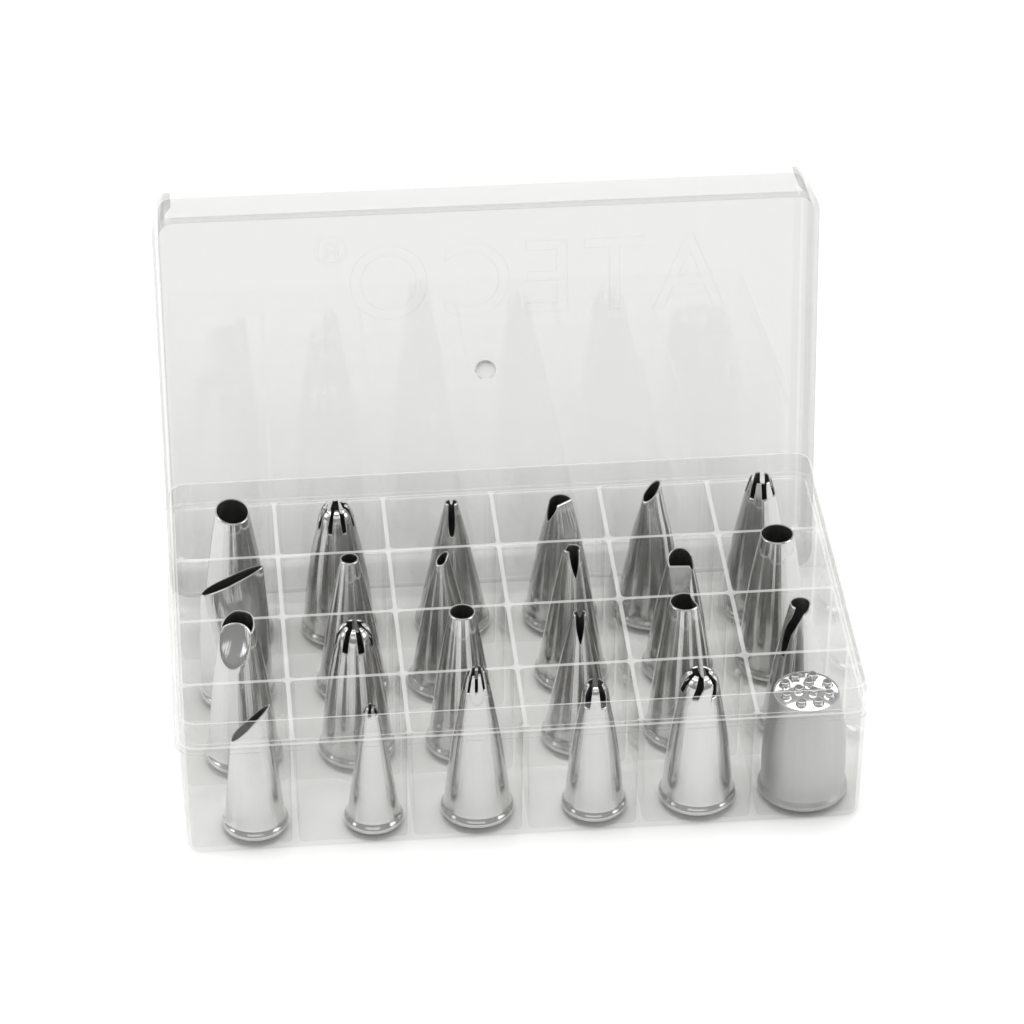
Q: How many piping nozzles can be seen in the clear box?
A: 24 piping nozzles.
